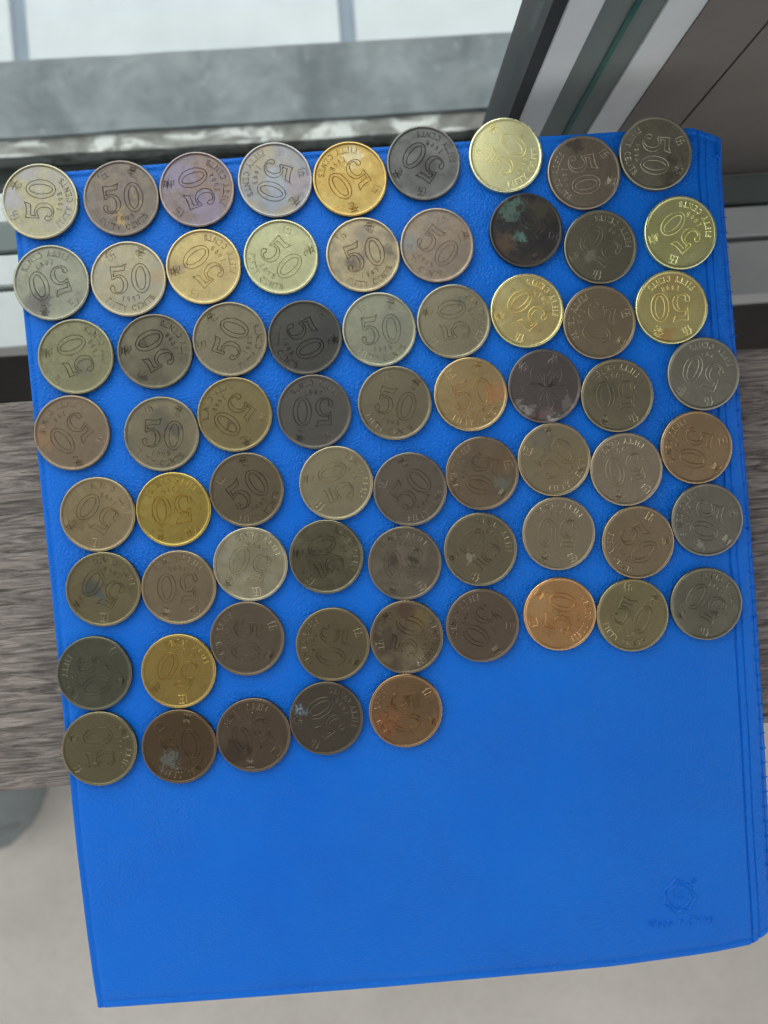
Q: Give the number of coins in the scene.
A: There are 68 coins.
